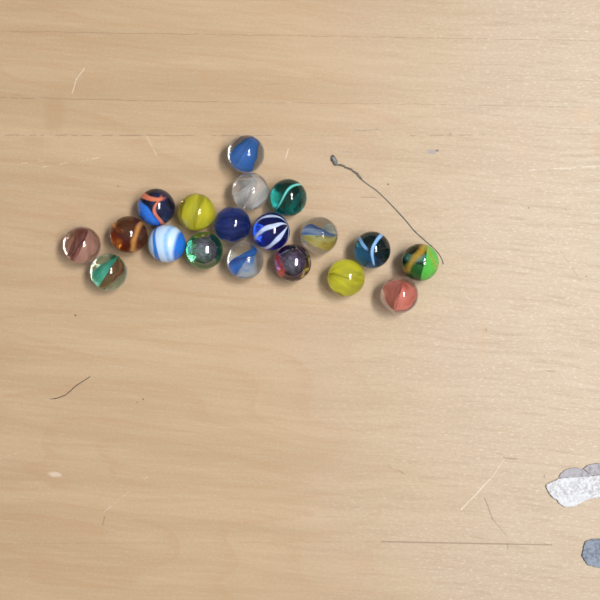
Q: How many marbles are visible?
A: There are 19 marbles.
